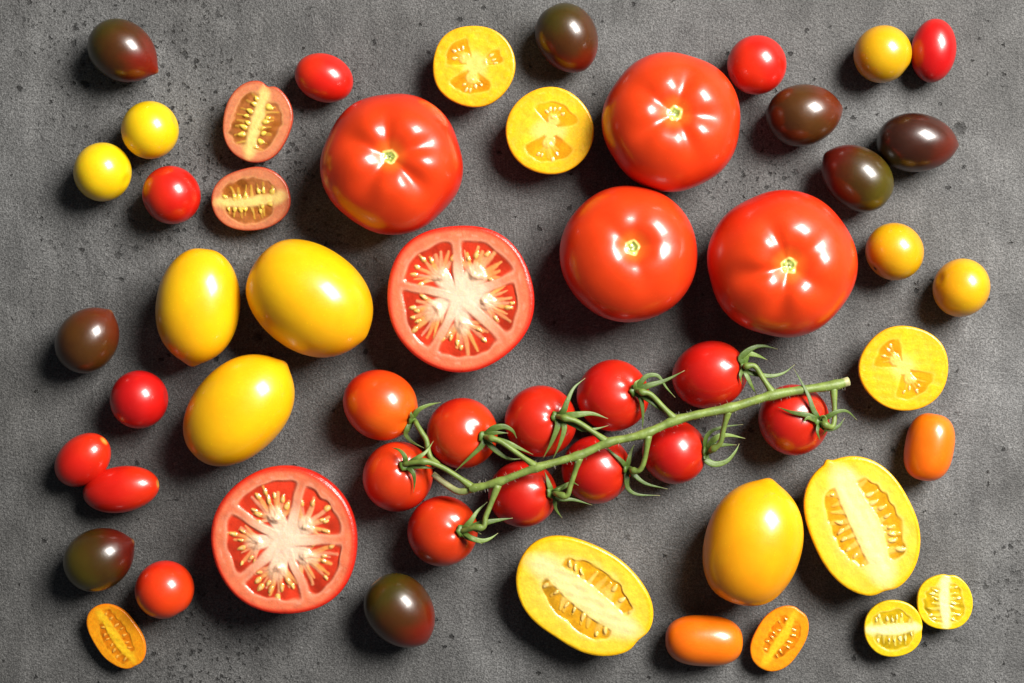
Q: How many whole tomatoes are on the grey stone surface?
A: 42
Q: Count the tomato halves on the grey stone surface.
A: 13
